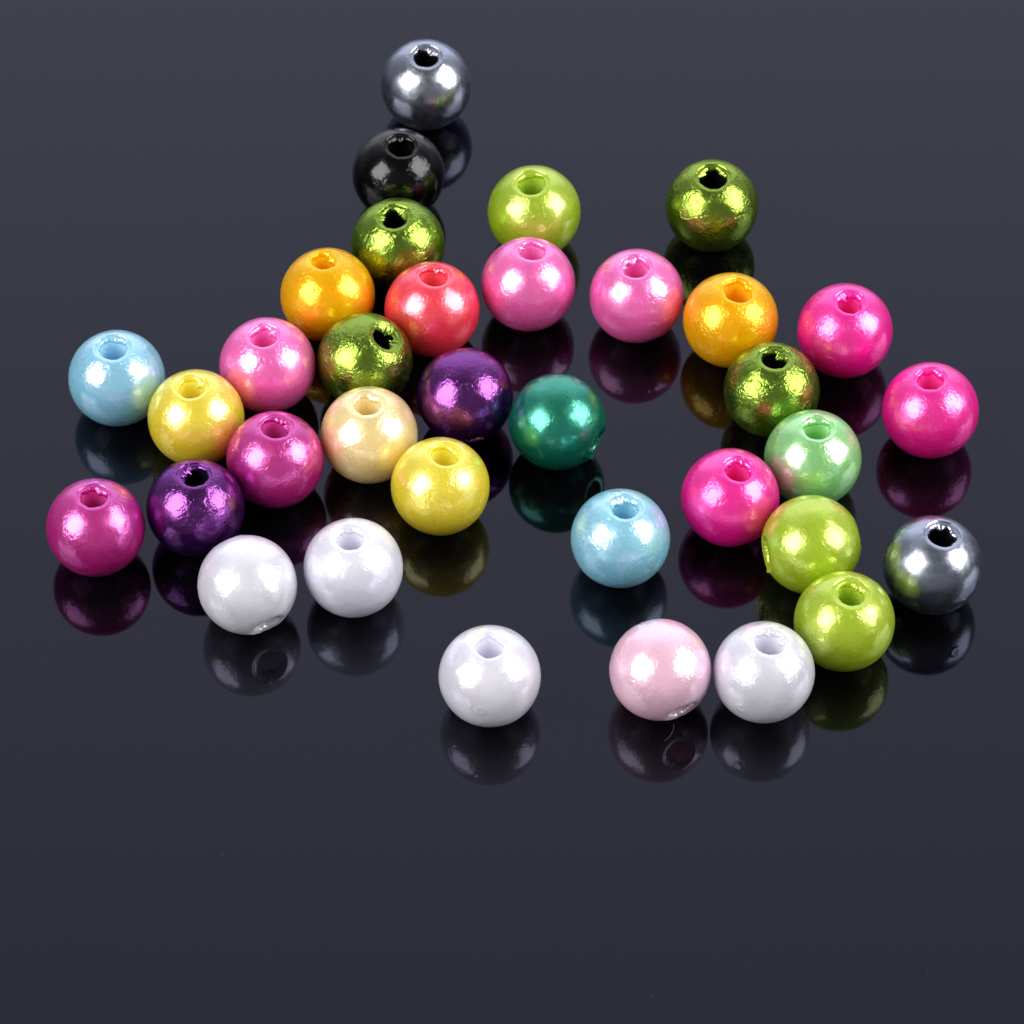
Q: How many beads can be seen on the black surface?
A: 35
